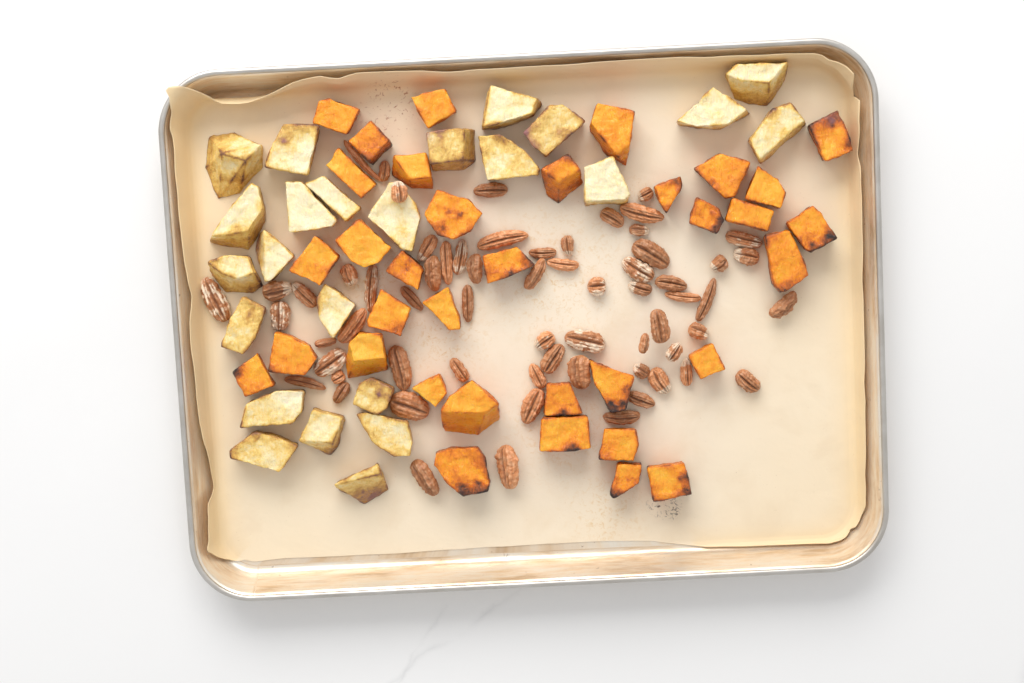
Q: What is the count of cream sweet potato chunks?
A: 24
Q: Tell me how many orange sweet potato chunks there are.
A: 35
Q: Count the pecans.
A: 64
